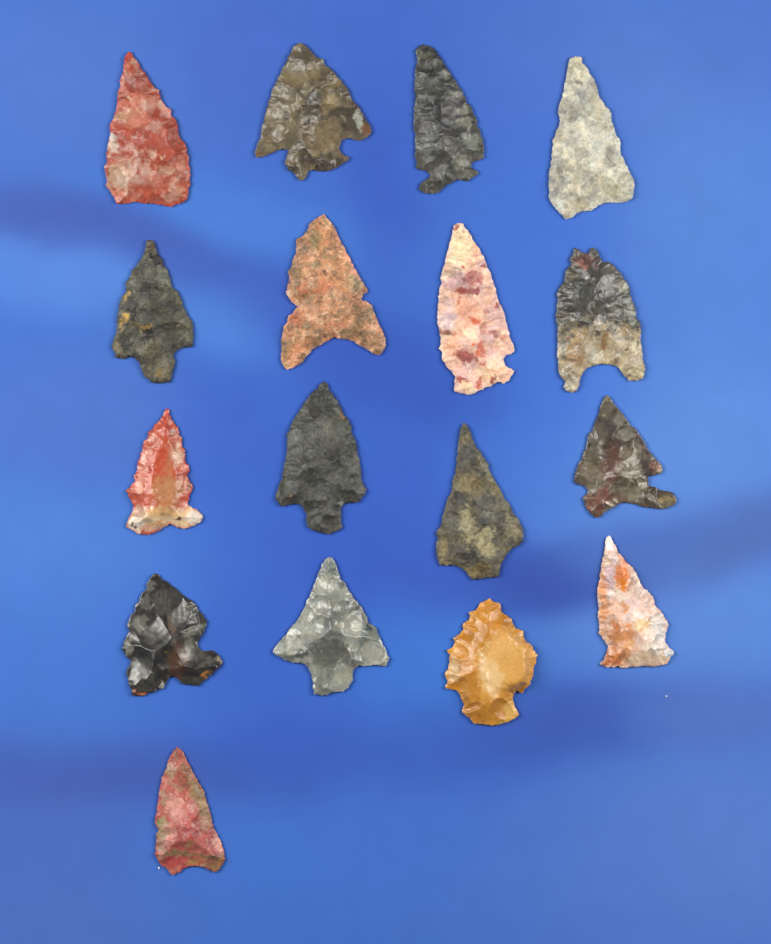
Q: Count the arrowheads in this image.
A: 17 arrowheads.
